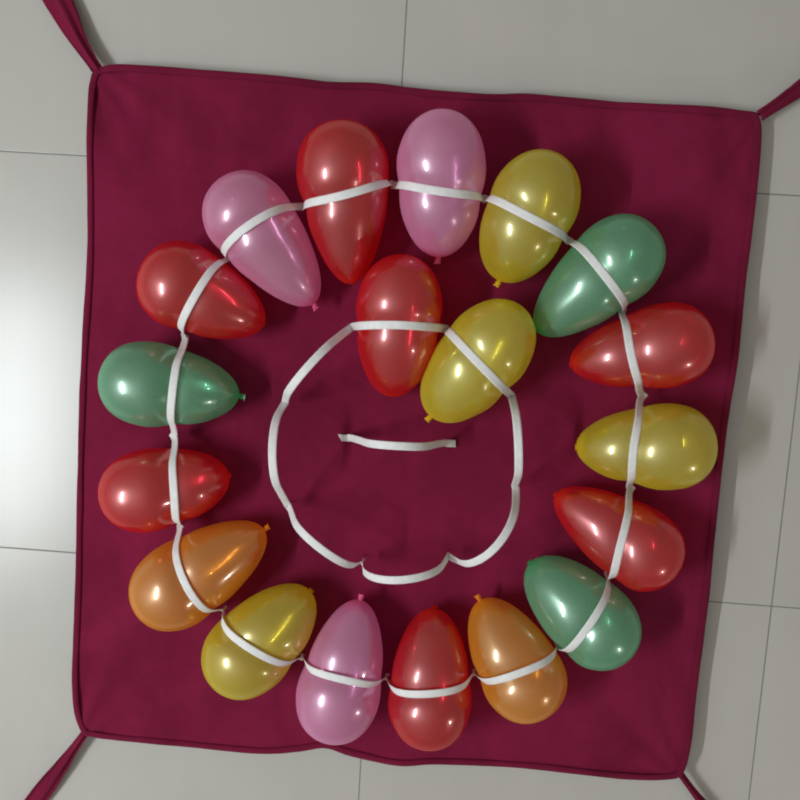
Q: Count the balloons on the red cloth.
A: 19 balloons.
